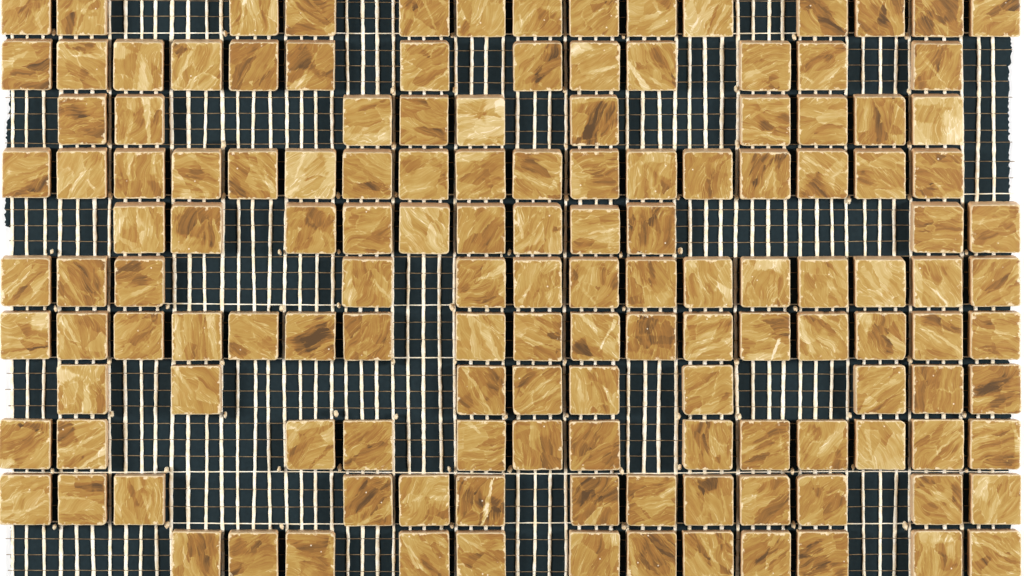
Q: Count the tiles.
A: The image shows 143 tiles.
